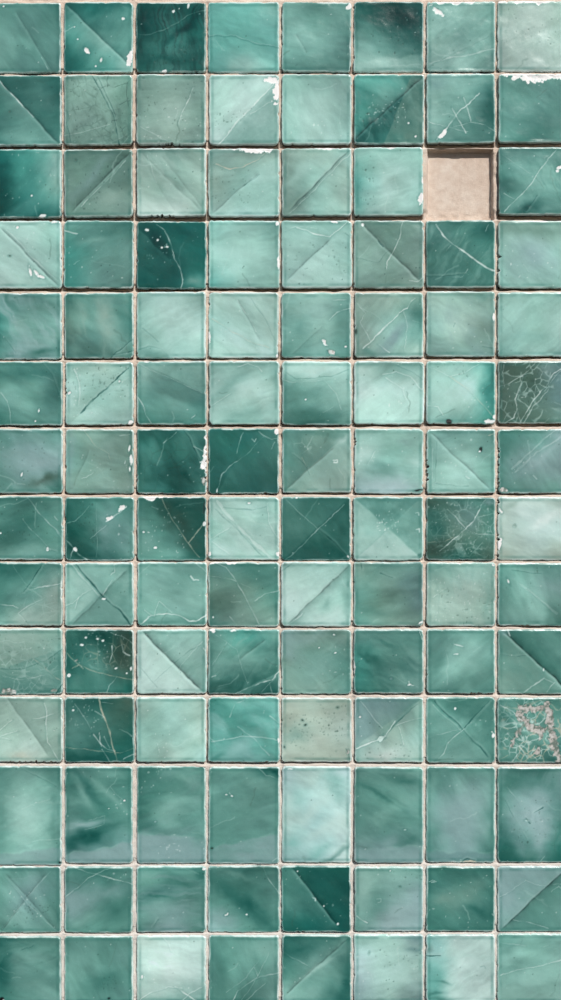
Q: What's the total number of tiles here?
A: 111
